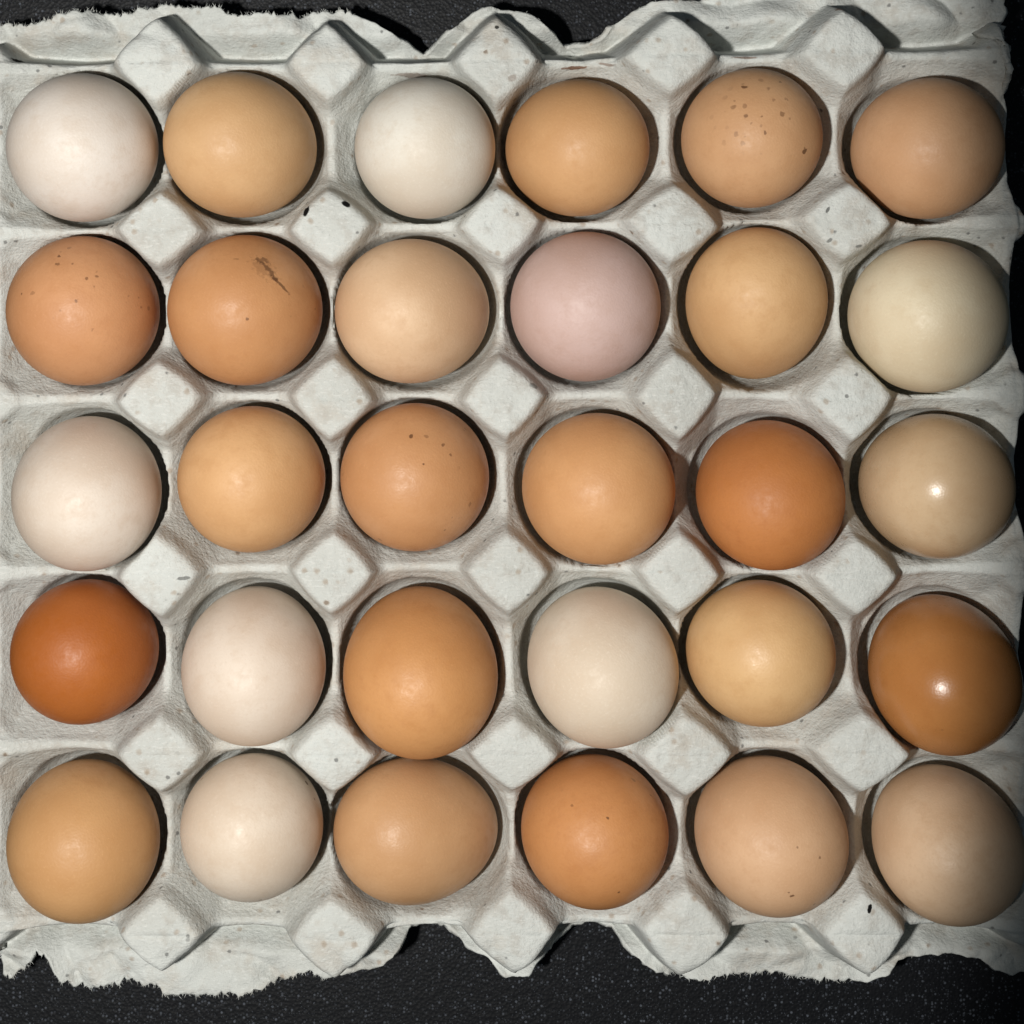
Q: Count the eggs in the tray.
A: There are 30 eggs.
